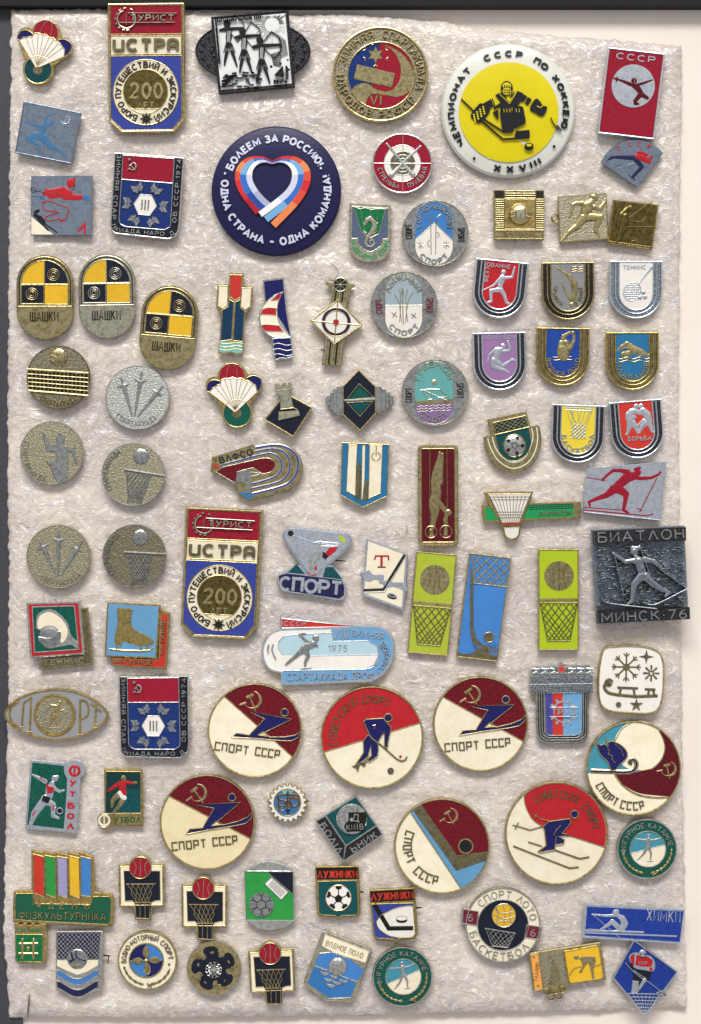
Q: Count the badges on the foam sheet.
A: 91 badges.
